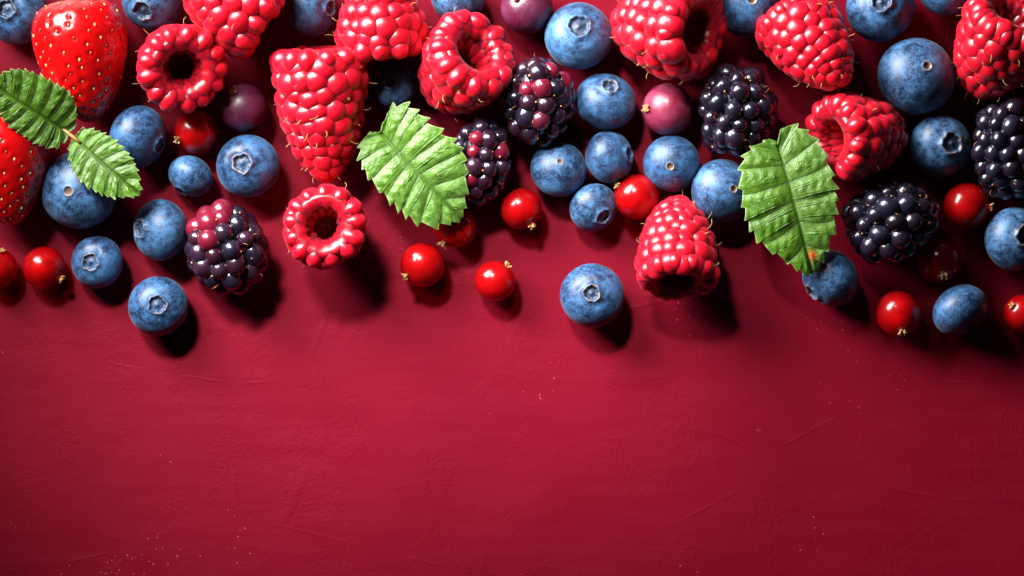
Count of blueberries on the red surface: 28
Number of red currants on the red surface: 12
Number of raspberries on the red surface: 11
